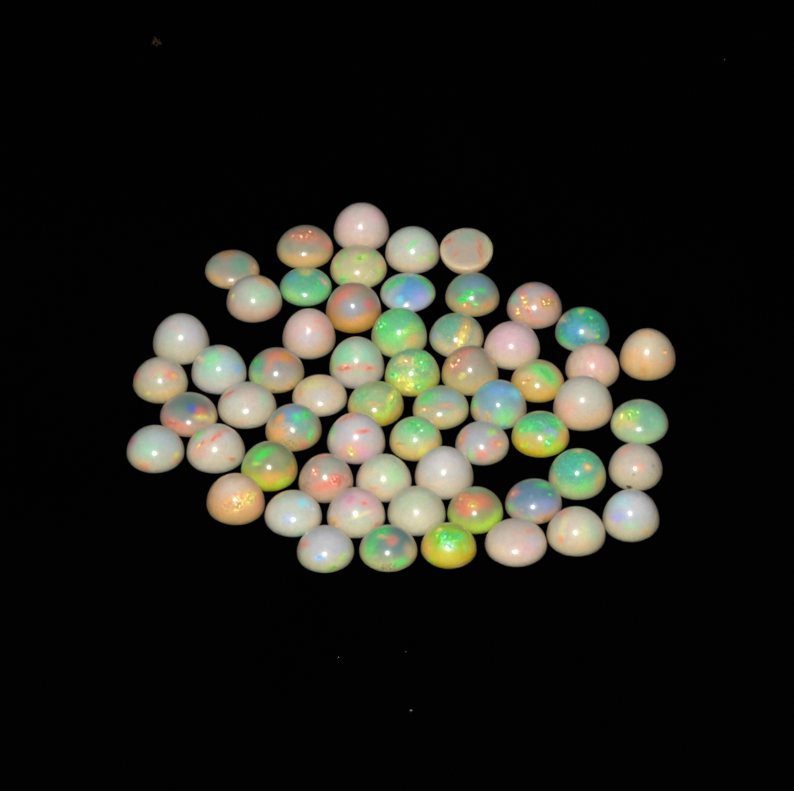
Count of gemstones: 60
